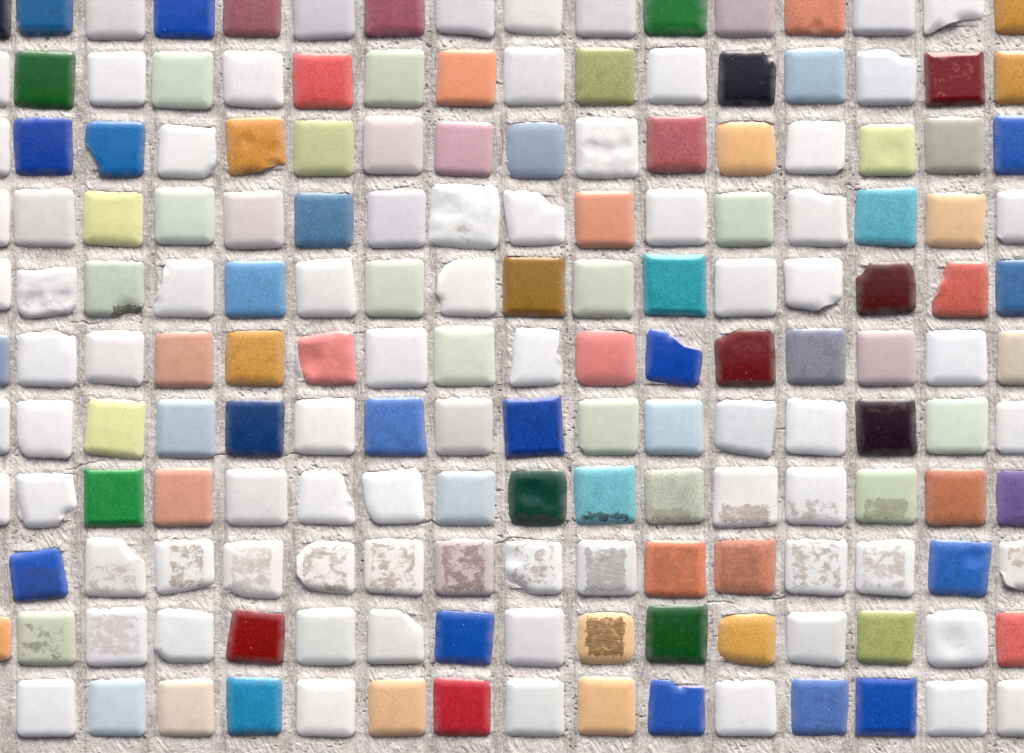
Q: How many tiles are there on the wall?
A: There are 174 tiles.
